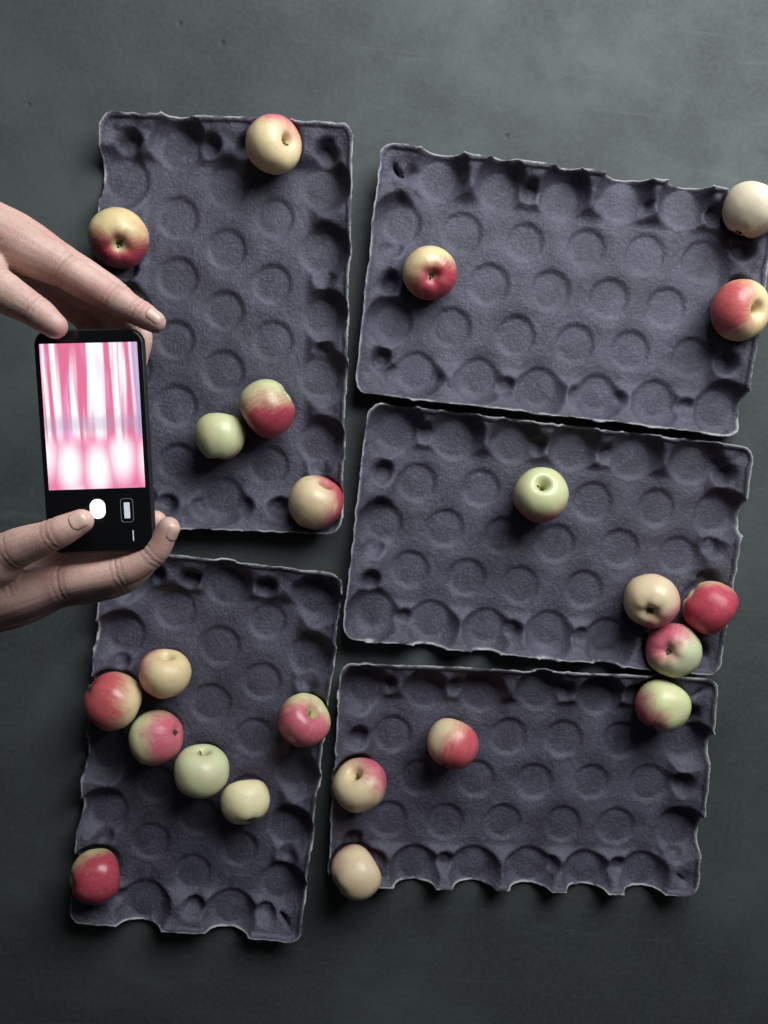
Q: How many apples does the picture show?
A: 23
